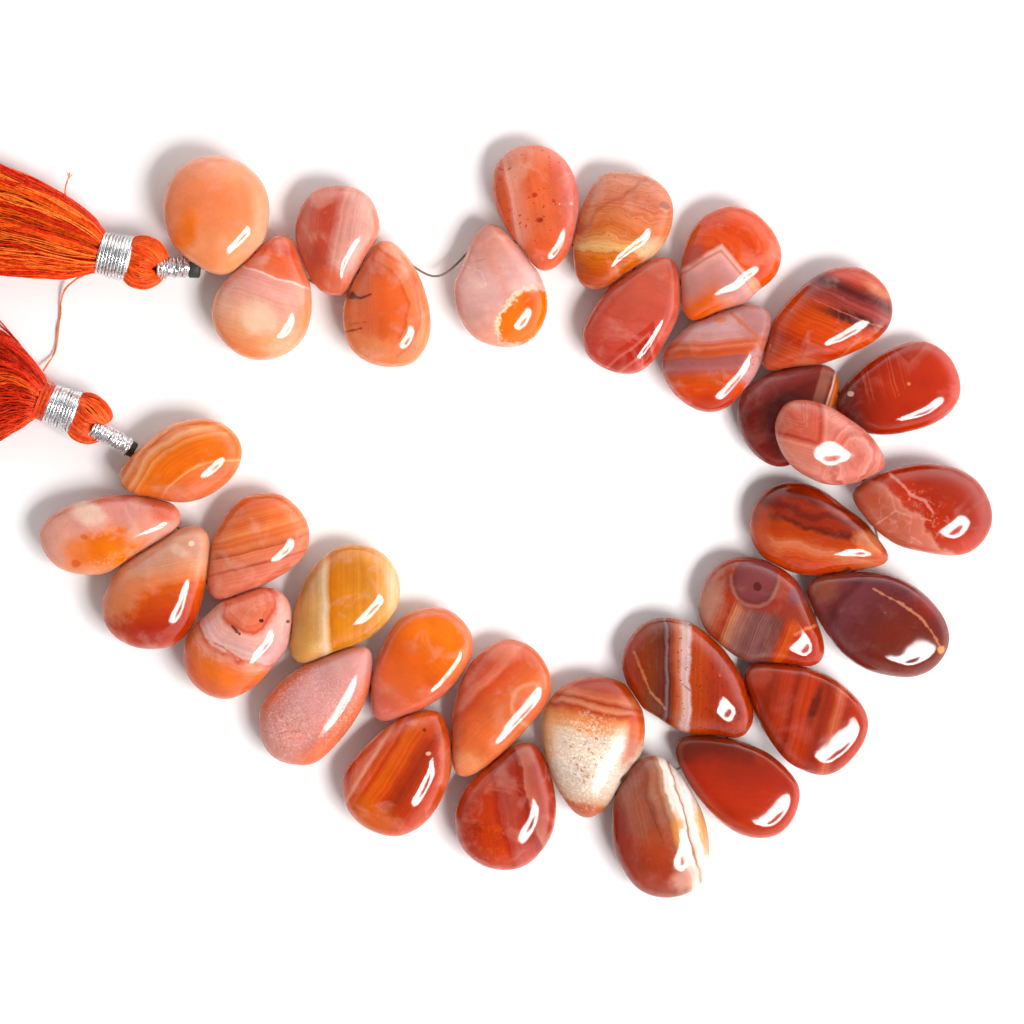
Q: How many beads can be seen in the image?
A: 34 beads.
